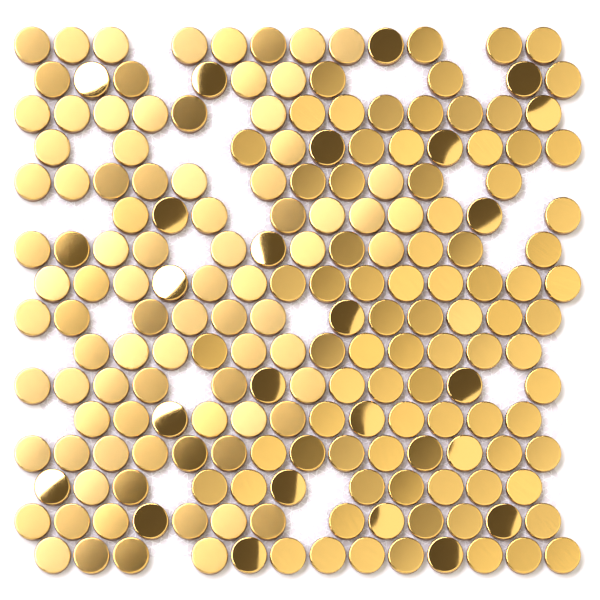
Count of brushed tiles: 168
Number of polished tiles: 24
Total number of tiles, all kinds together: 192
